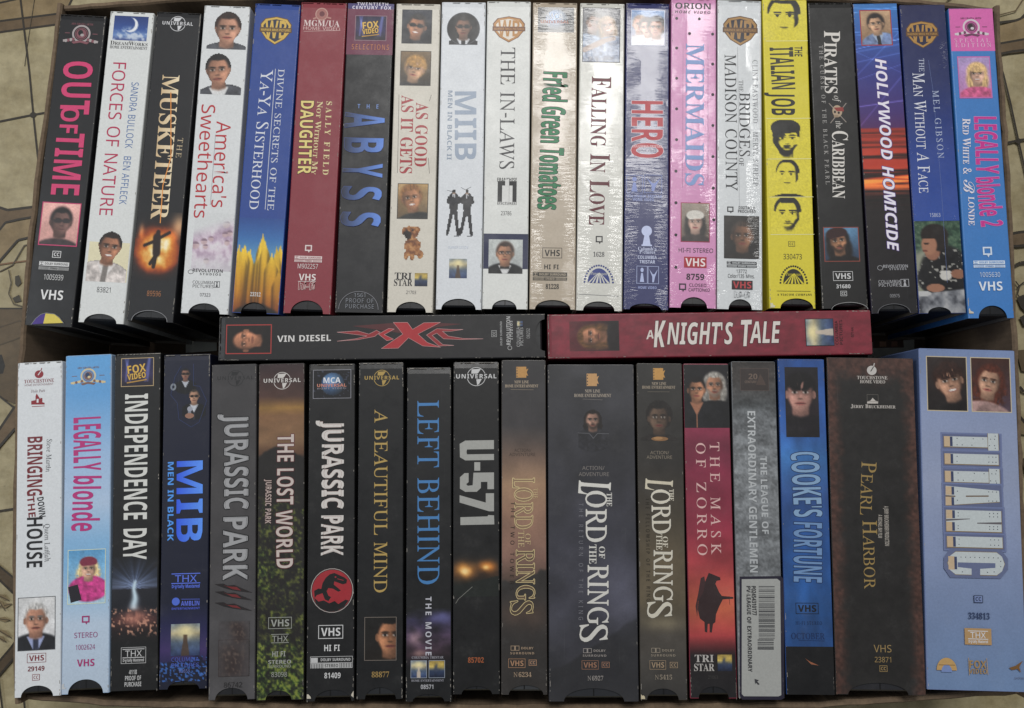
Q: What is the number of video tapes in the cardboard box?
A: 40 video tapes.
